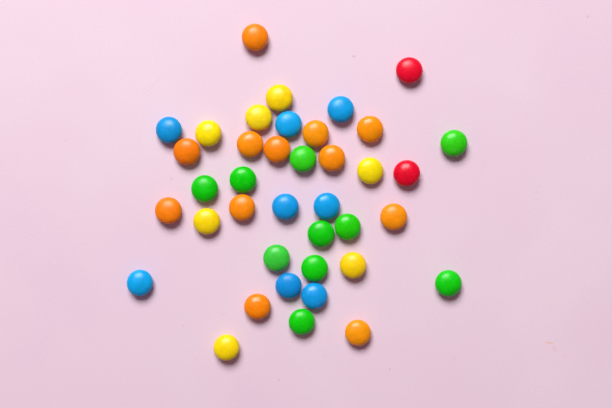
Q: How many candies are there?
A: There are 39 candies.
